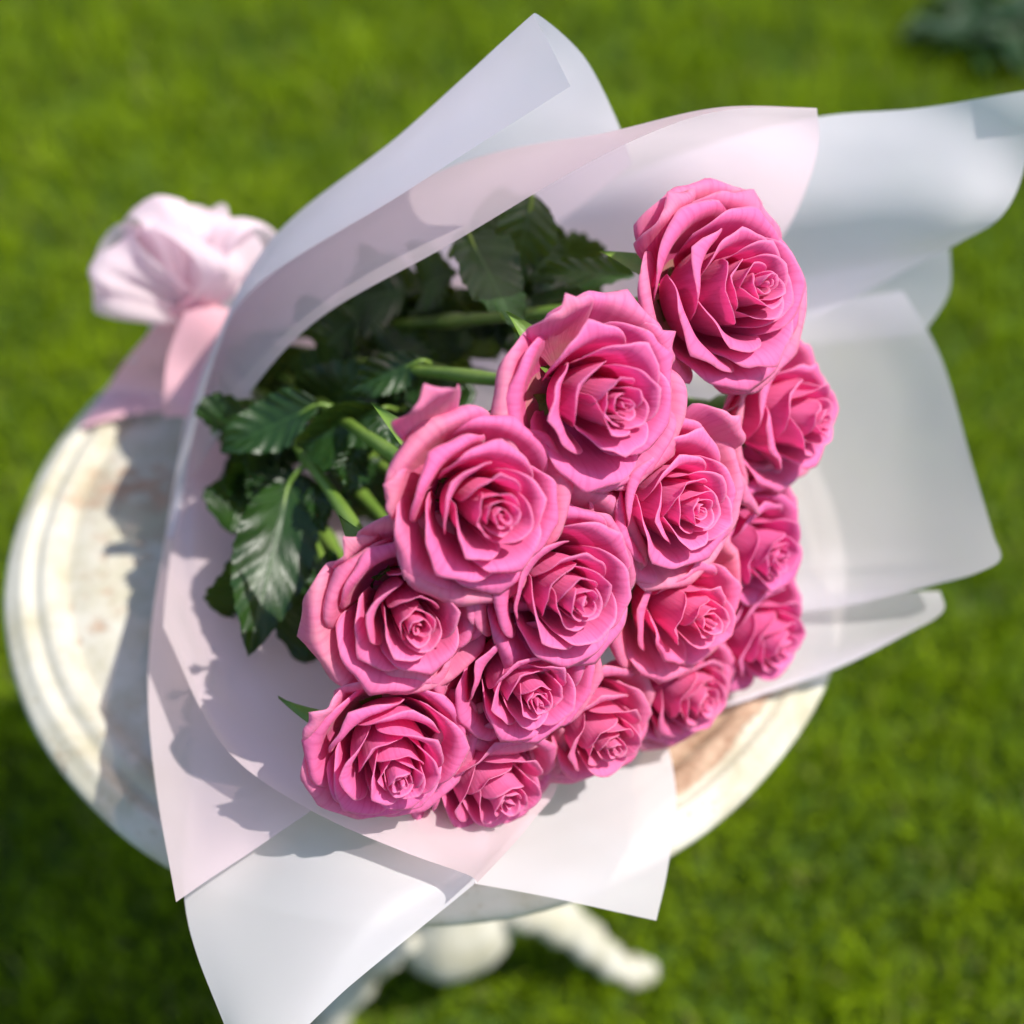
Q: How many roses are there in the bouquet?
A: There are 15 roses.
